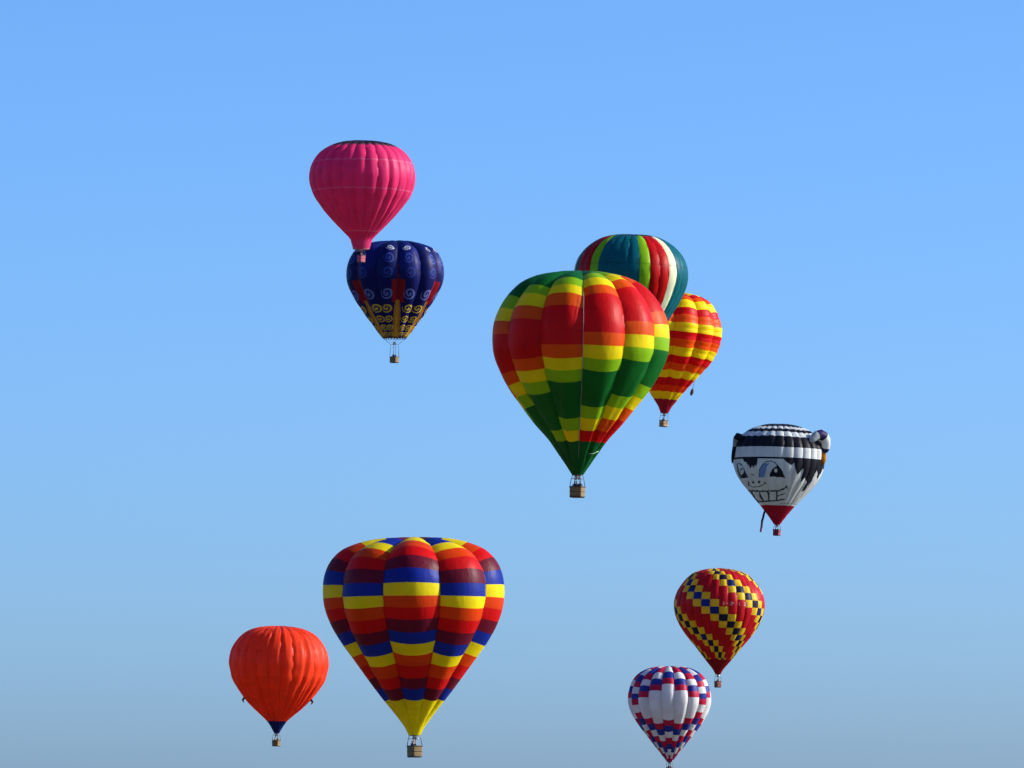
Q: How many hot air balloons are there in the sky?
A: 10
